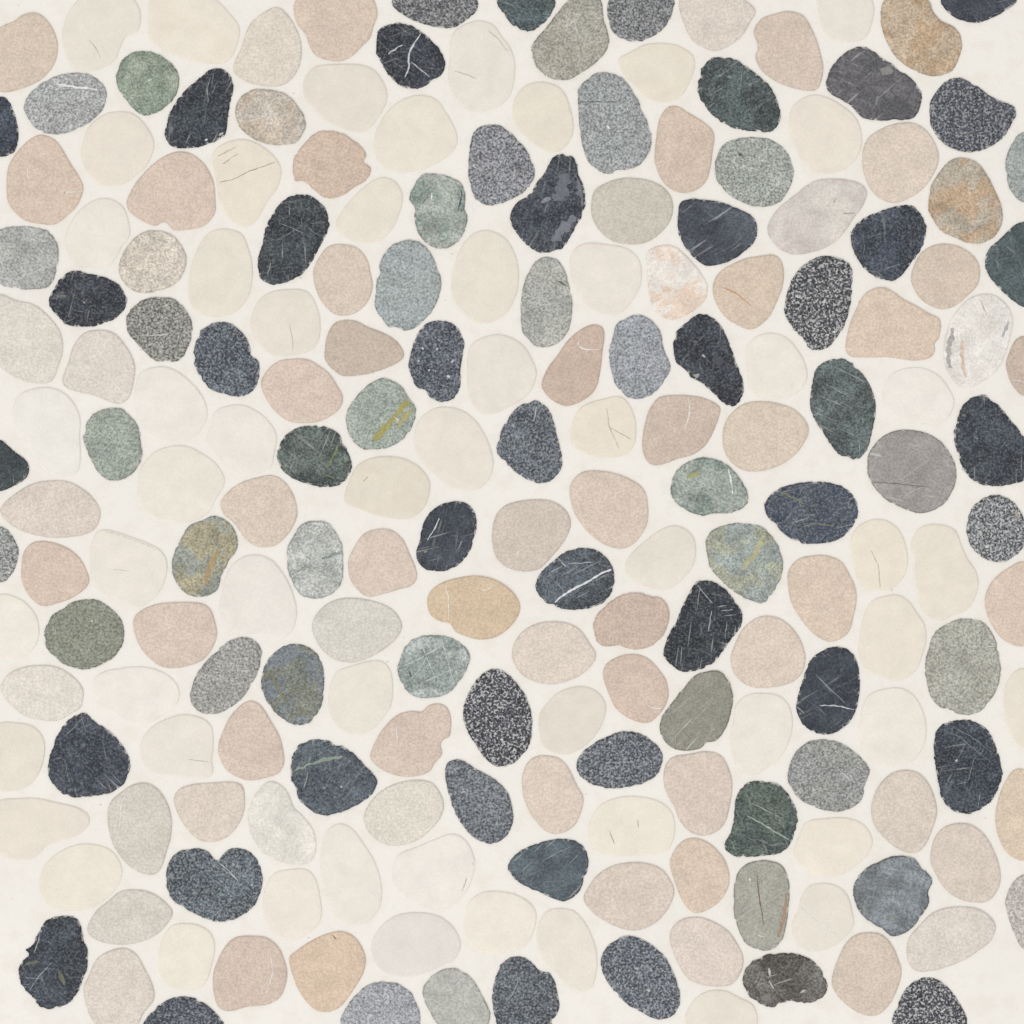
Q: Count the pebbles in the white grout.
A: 200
